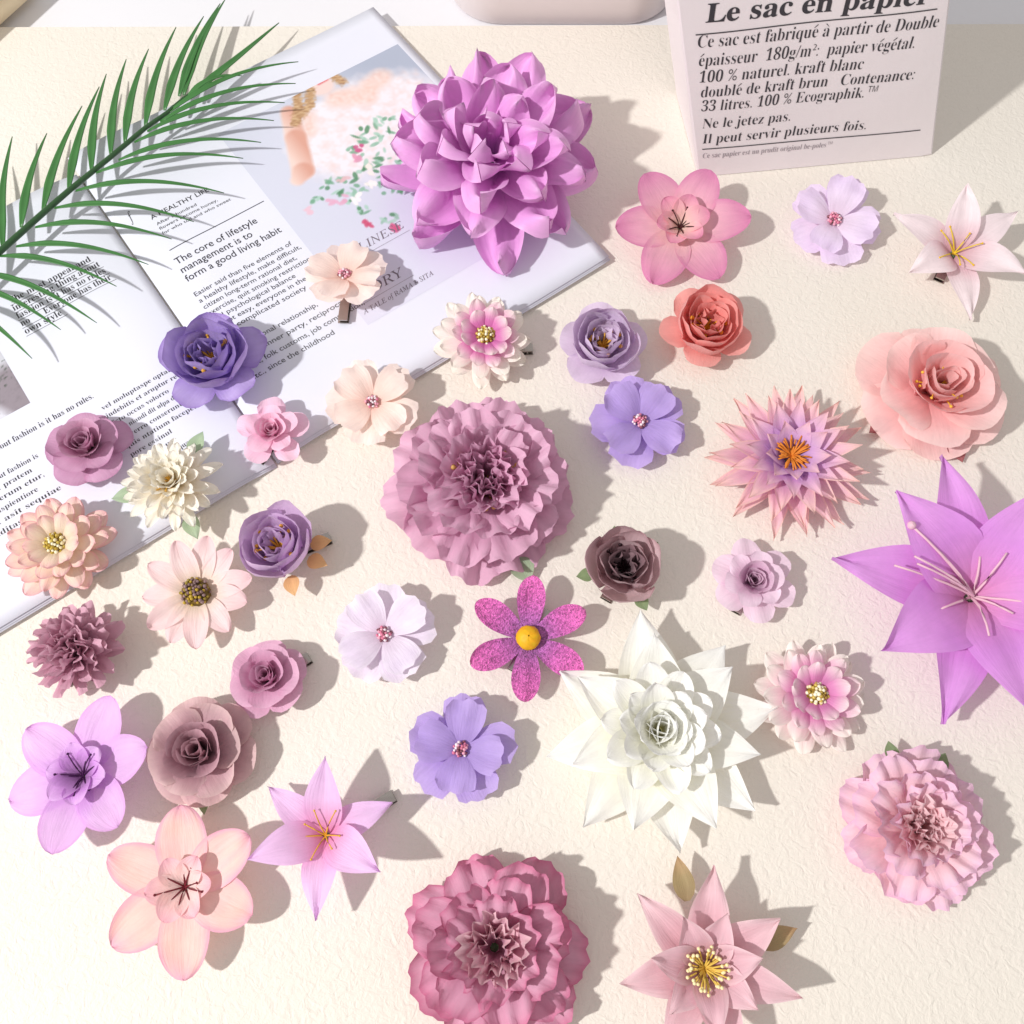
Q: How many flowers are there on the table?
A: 37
